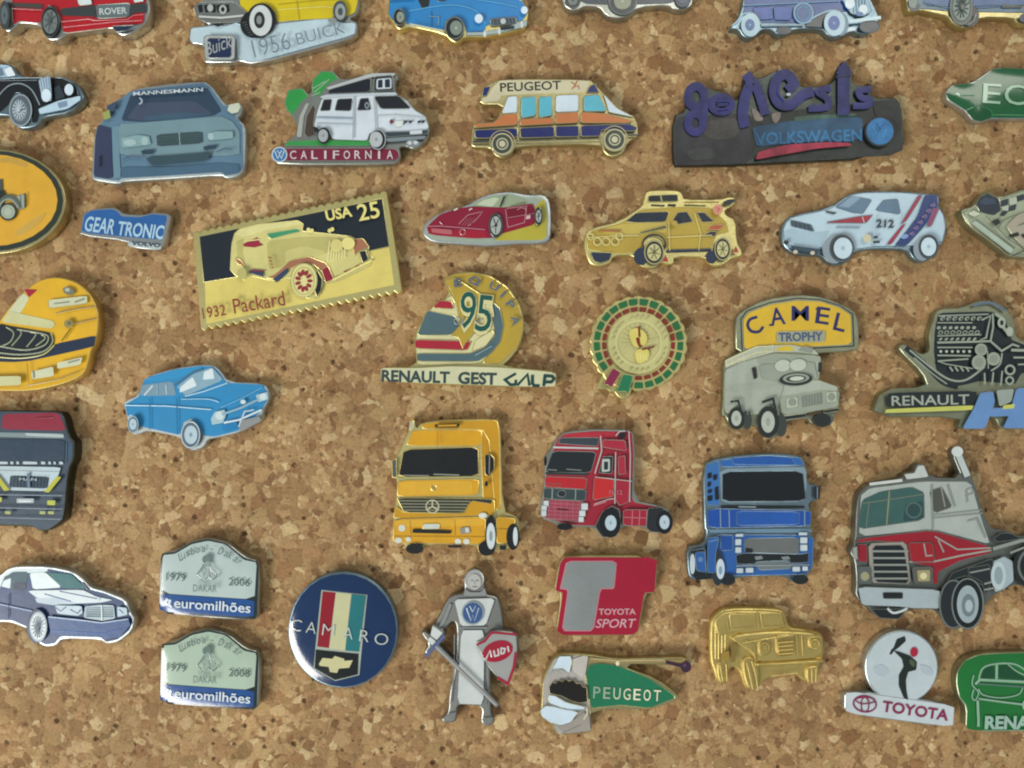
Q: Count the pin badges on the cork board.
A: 40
